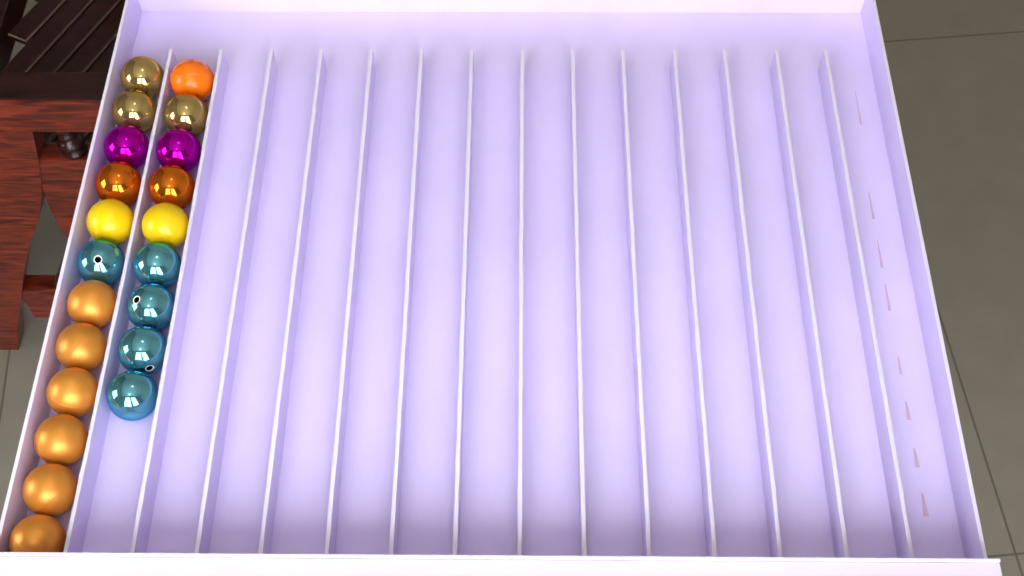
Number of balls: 21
